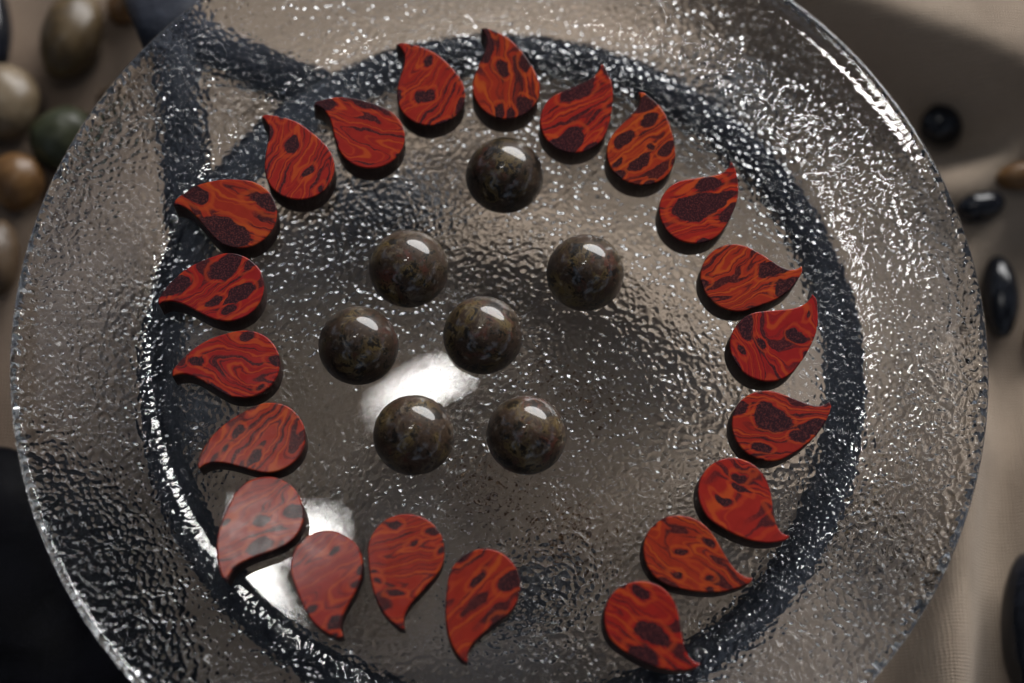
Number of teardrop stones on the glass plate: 21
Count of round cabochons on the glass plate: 7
